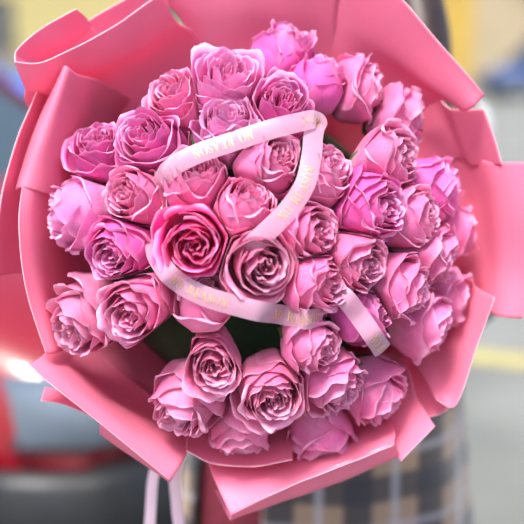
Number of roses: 43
